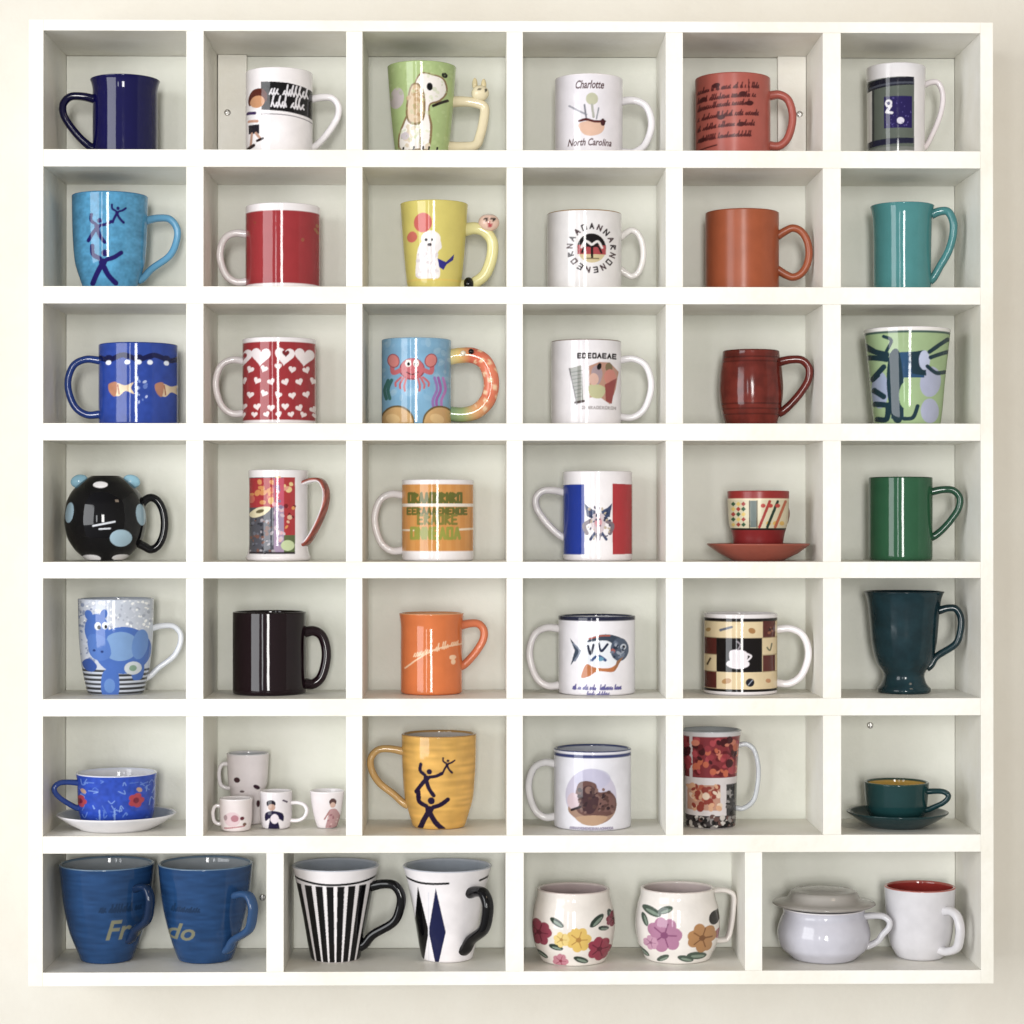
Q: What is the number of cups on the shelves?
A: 47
